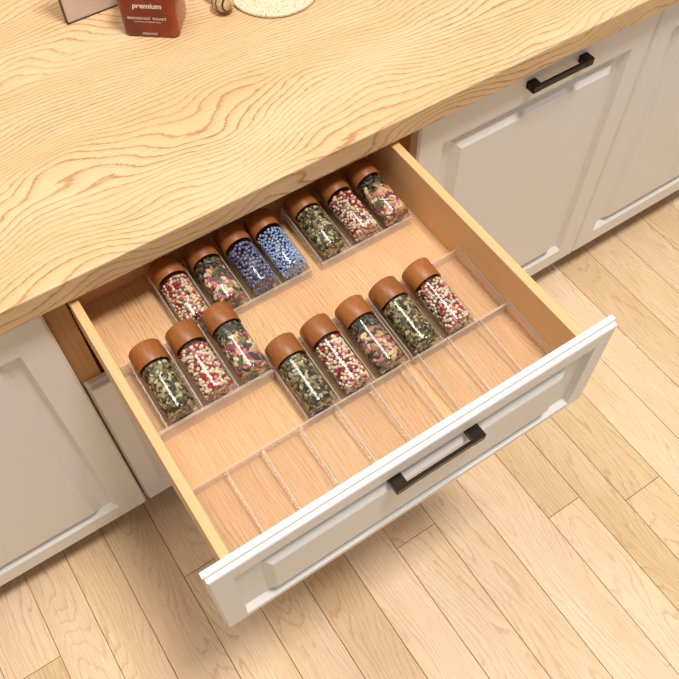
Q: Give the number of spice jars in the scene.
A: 15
